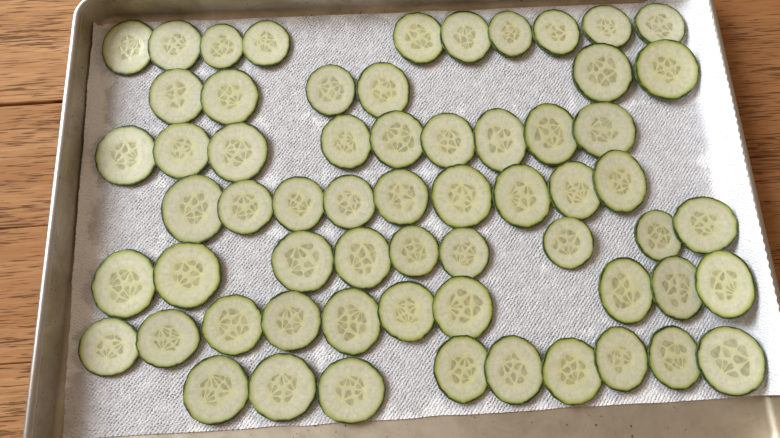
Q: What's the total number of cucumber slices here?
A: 62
